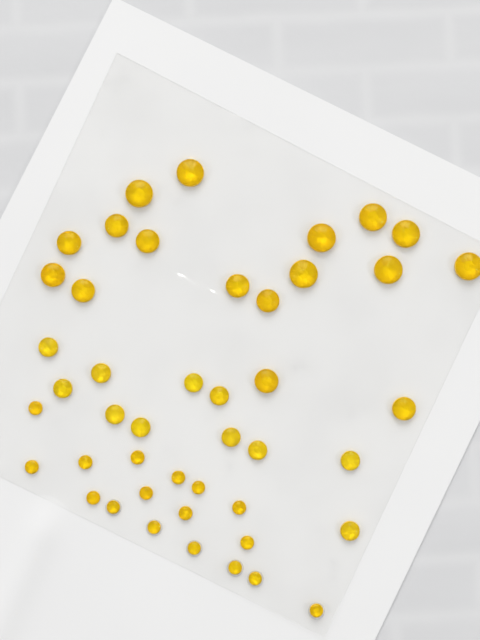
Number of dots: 45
